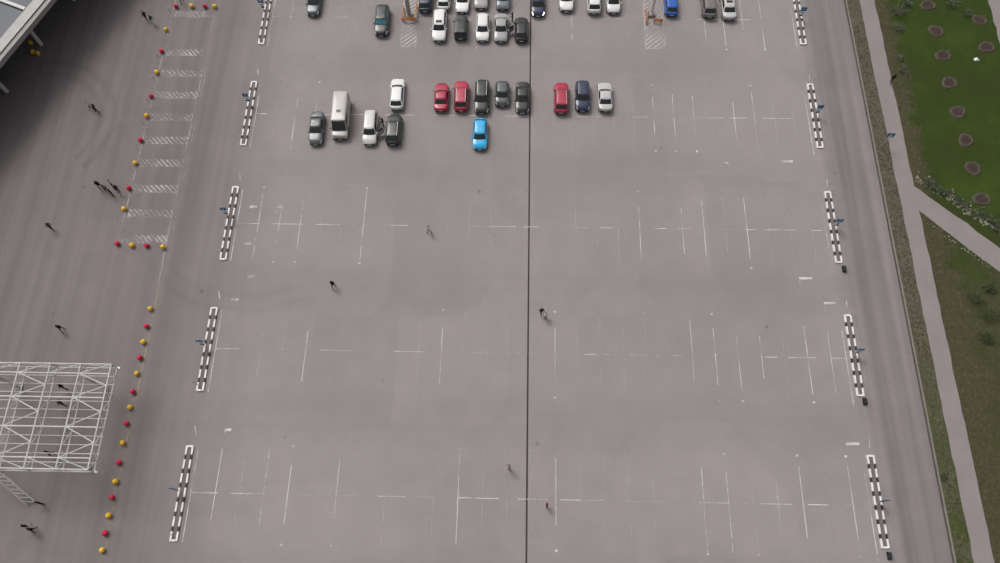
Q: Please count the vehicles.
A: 33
